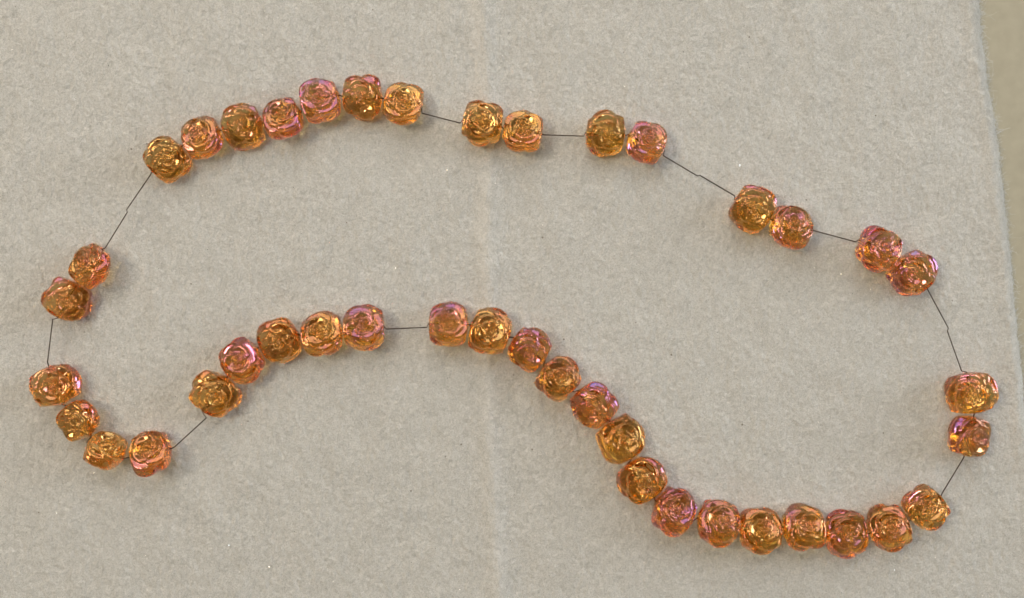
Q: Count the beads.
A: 42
